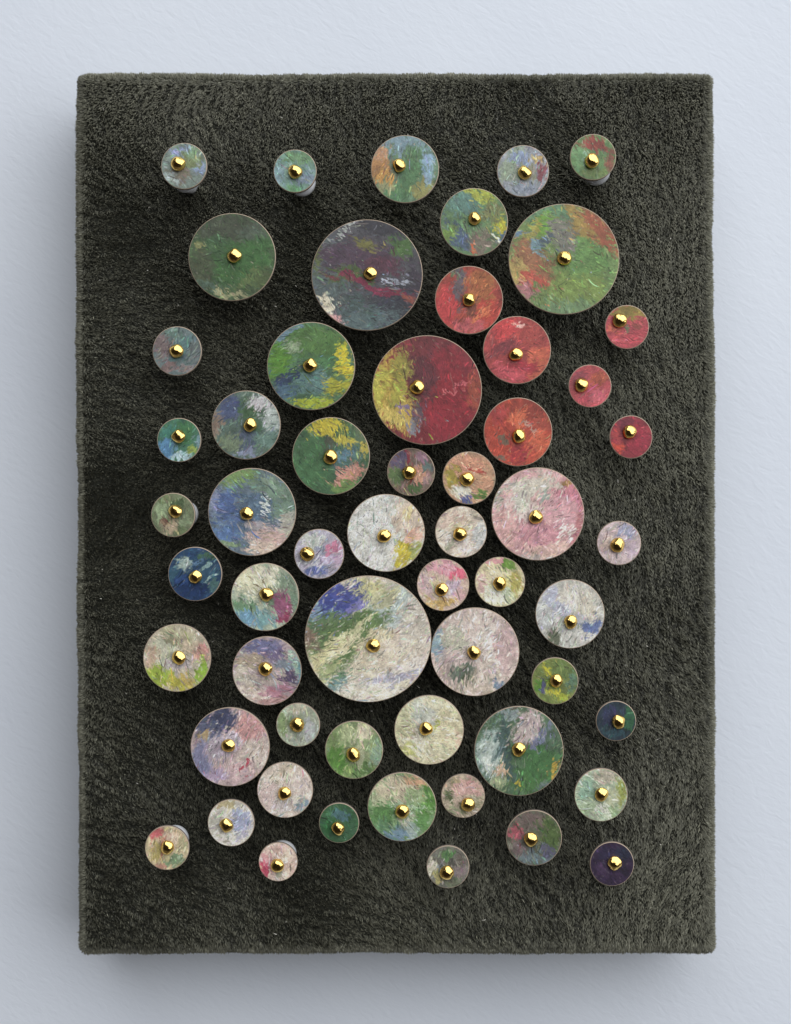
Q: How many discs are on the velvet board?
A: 57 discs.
